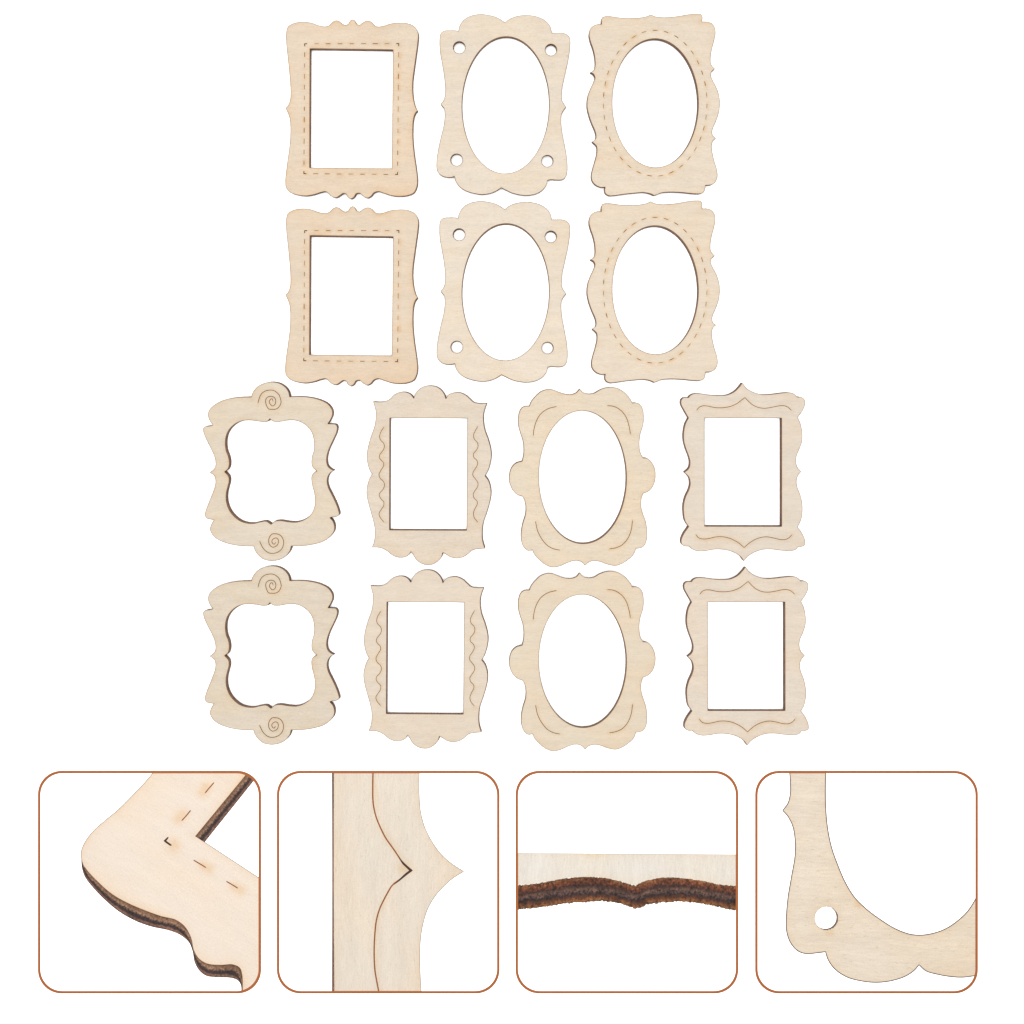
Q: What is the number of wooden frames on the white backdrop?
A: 14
